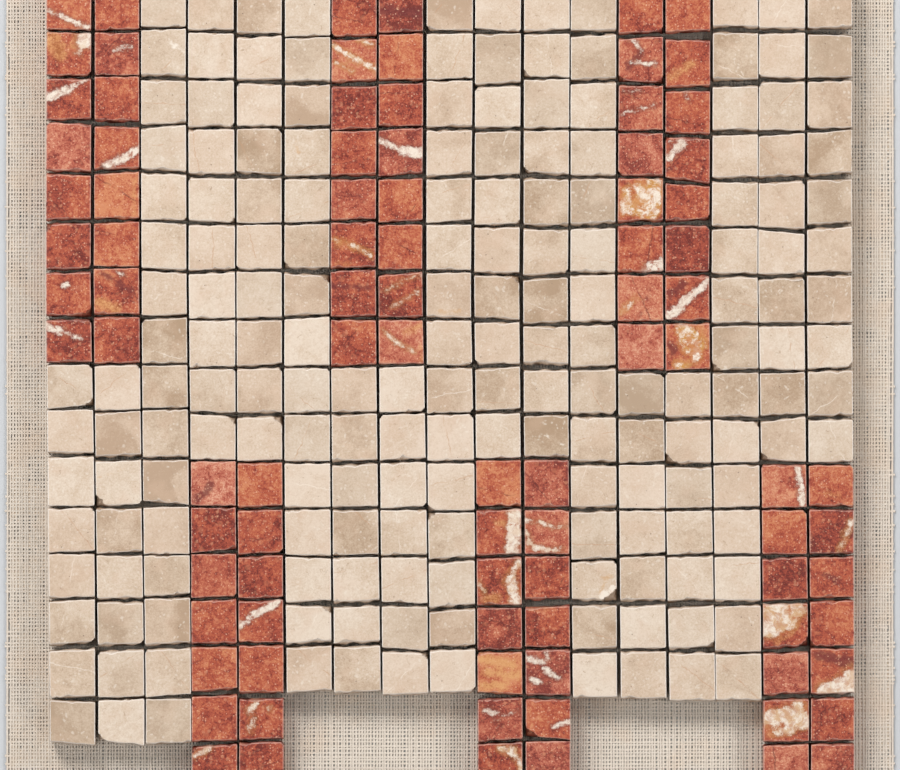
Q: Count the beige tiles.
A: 180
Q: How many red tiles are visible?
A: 90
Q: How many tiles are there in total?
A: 270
